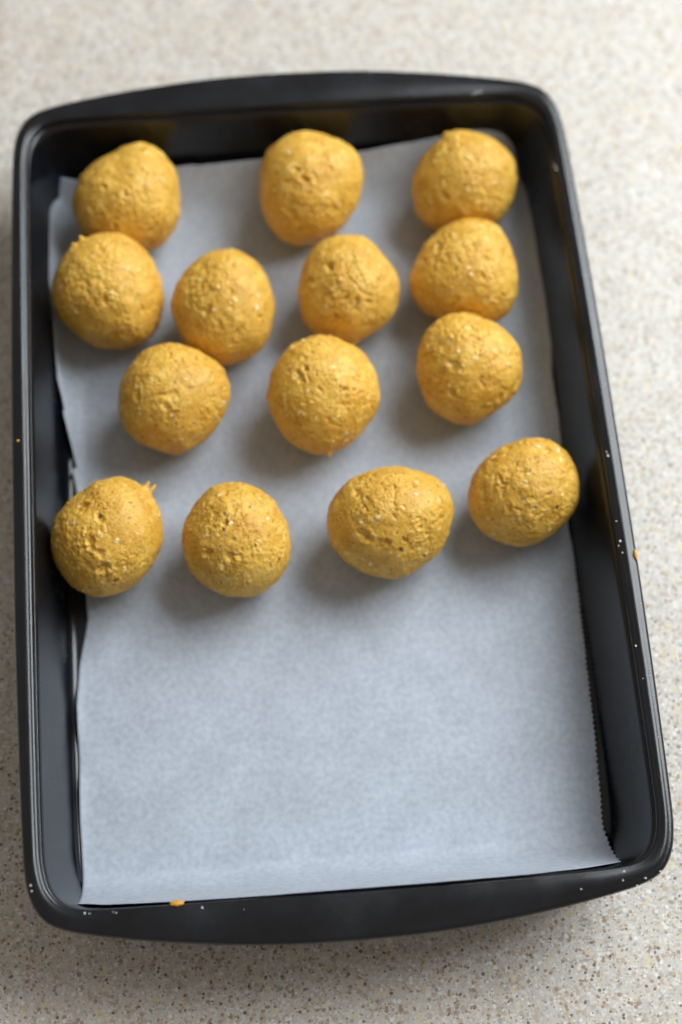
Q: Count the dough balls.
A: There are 14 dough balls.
